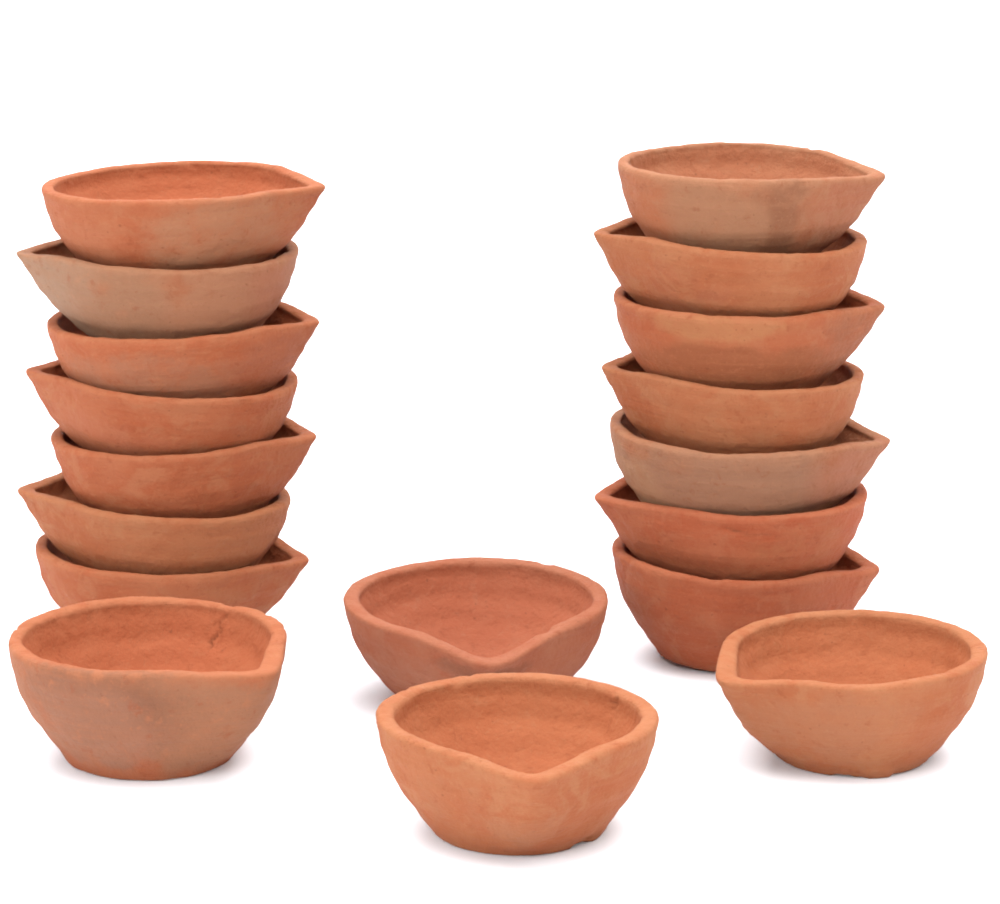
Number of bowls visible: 18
